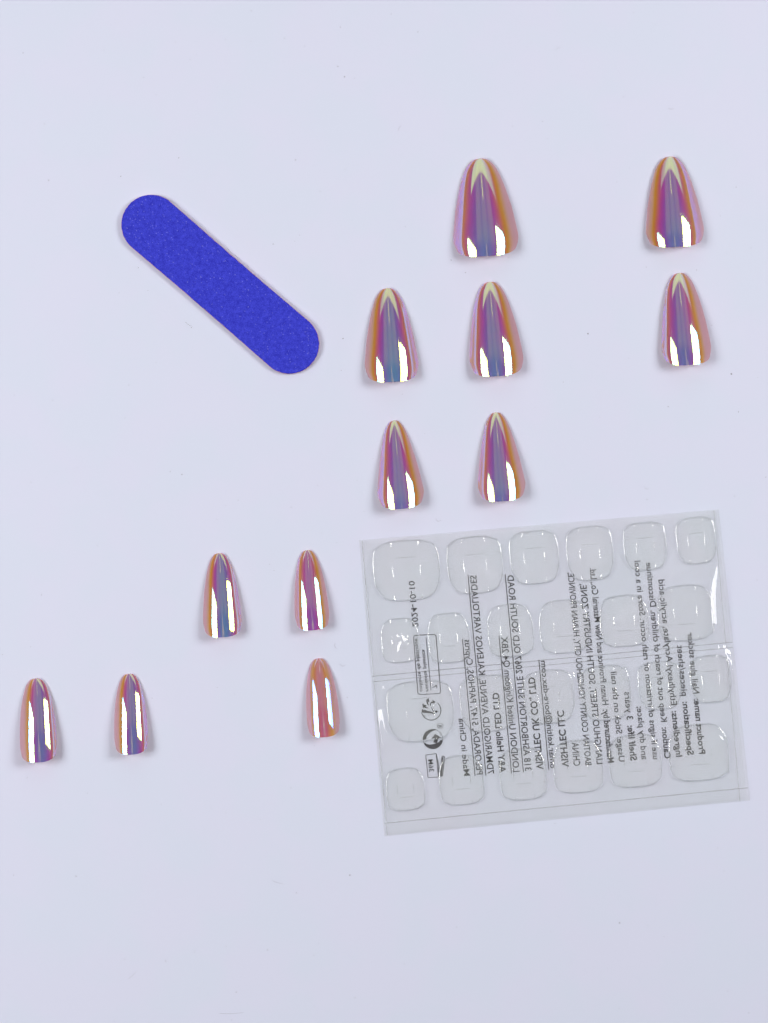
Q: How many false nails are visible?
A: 12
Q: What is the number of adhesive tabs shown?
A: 24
